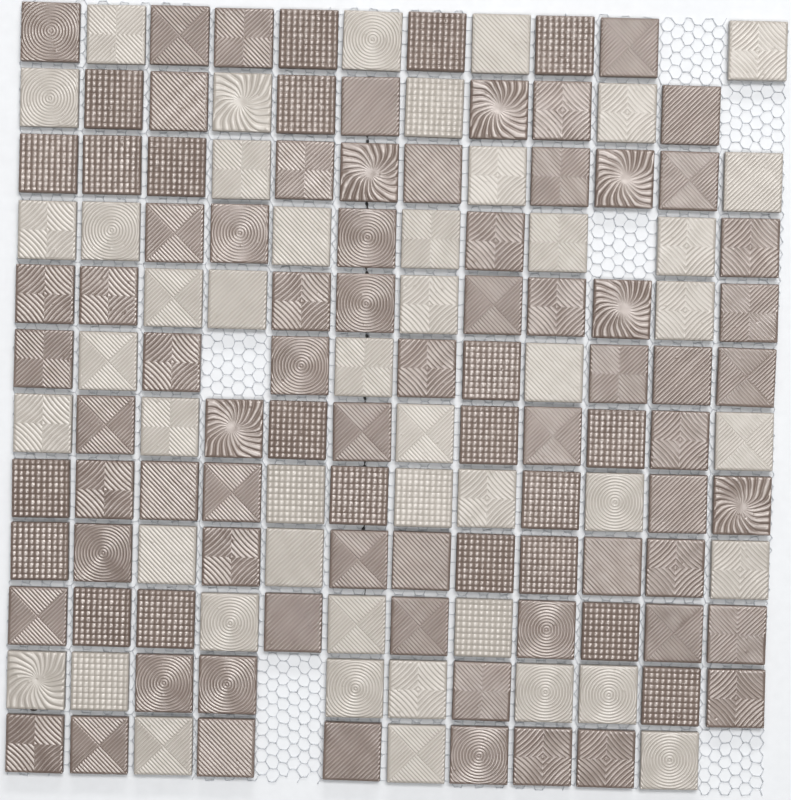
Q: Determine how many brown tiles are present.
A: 90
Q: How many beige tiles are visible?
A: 47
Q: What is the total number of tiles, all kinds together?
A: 137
